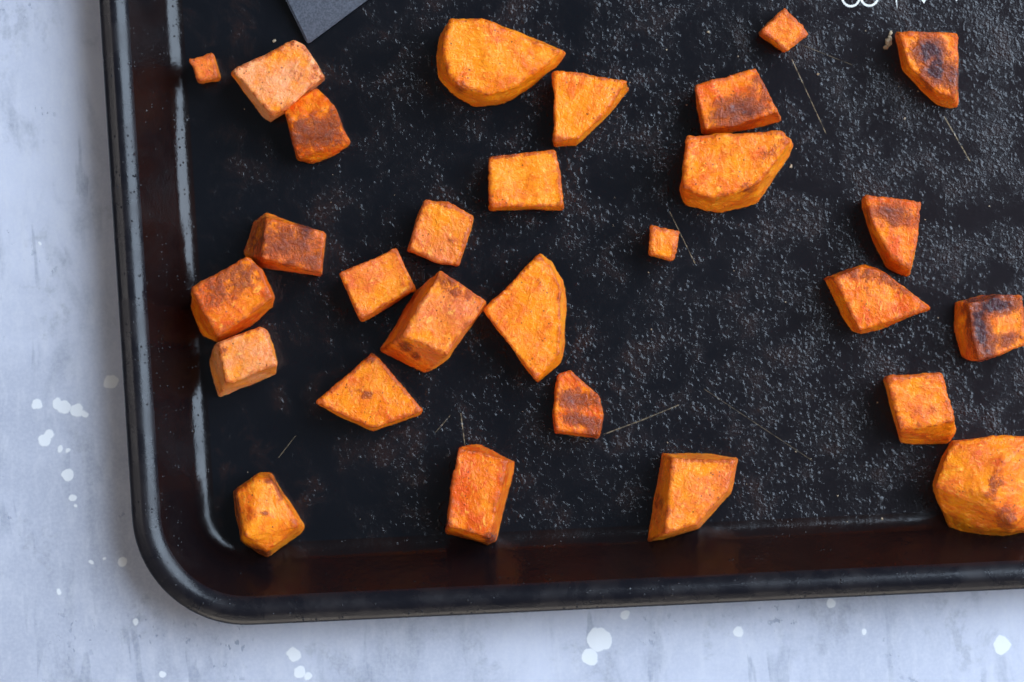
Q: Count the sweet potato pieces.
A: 28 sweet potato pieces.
